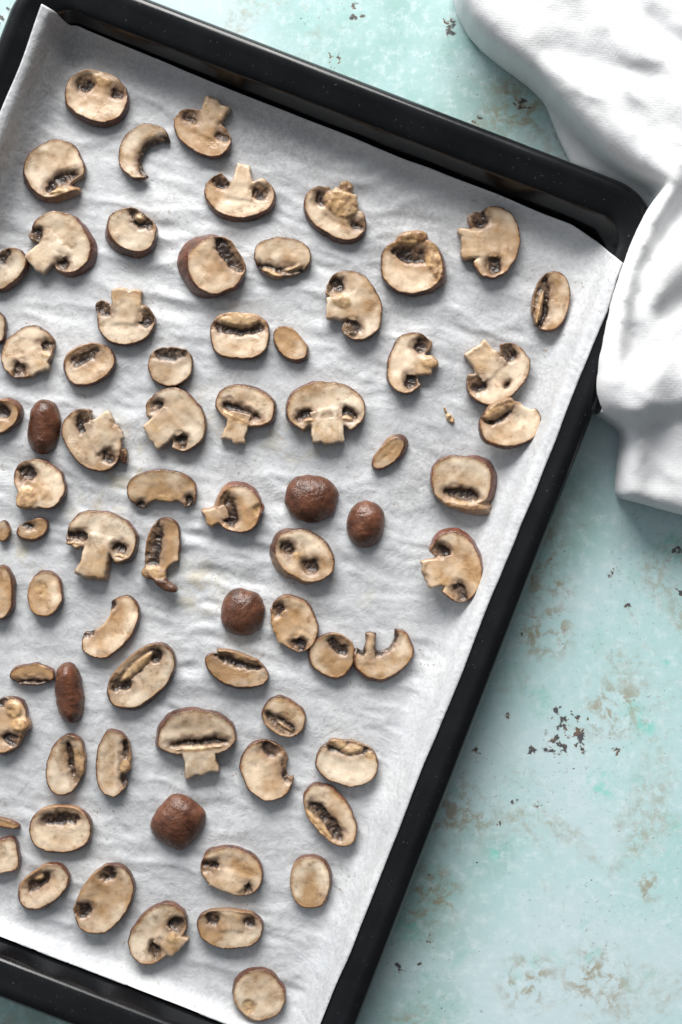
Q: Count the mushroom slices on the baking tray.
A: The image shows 74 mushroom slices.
